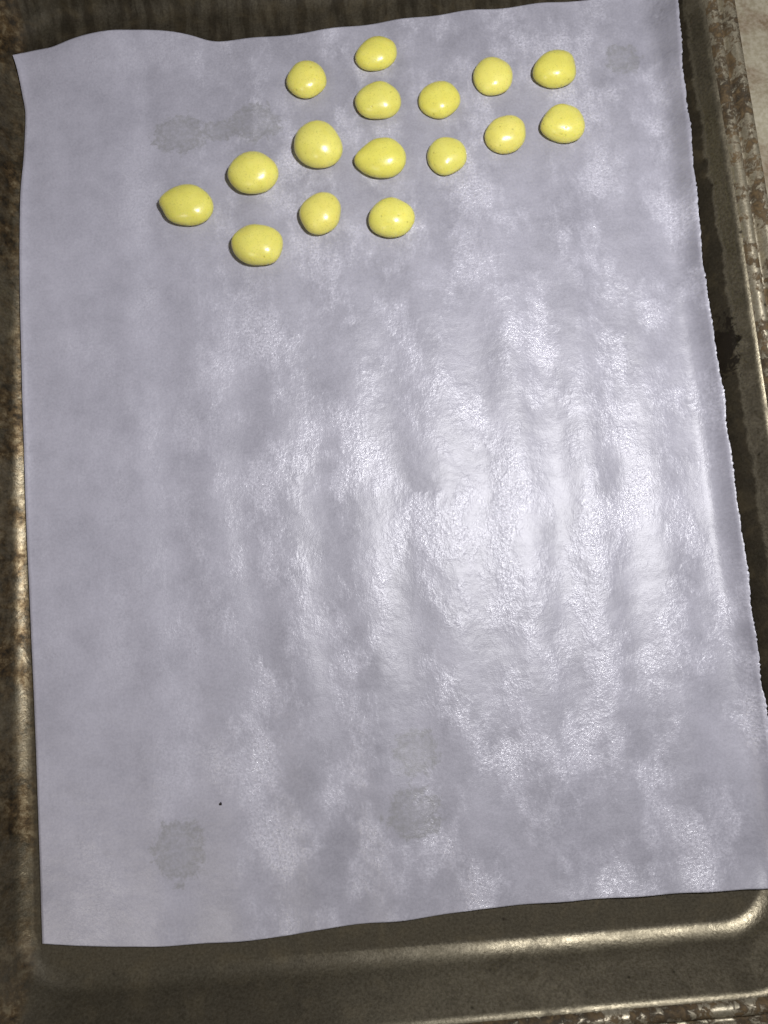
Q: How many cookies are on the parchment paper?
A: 16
